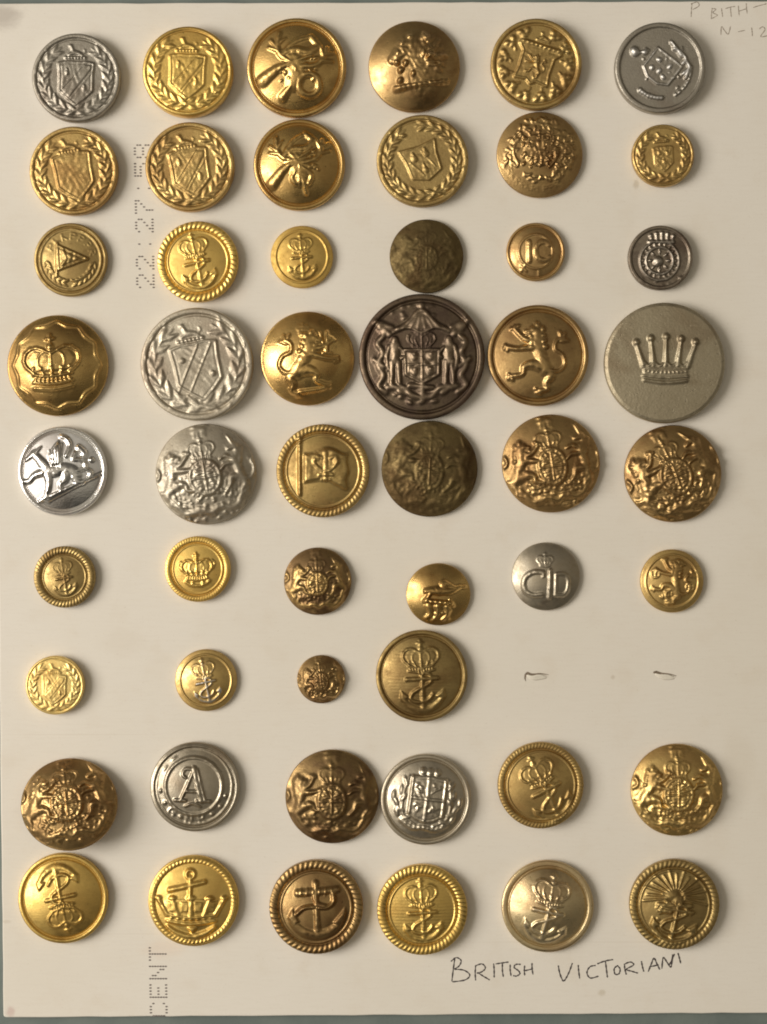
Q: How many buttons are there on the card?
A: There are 52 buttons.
